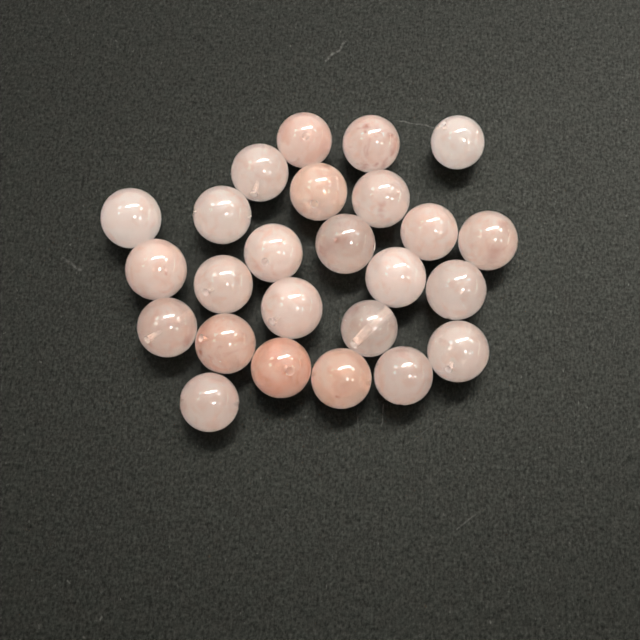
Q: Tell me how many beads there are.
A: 25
